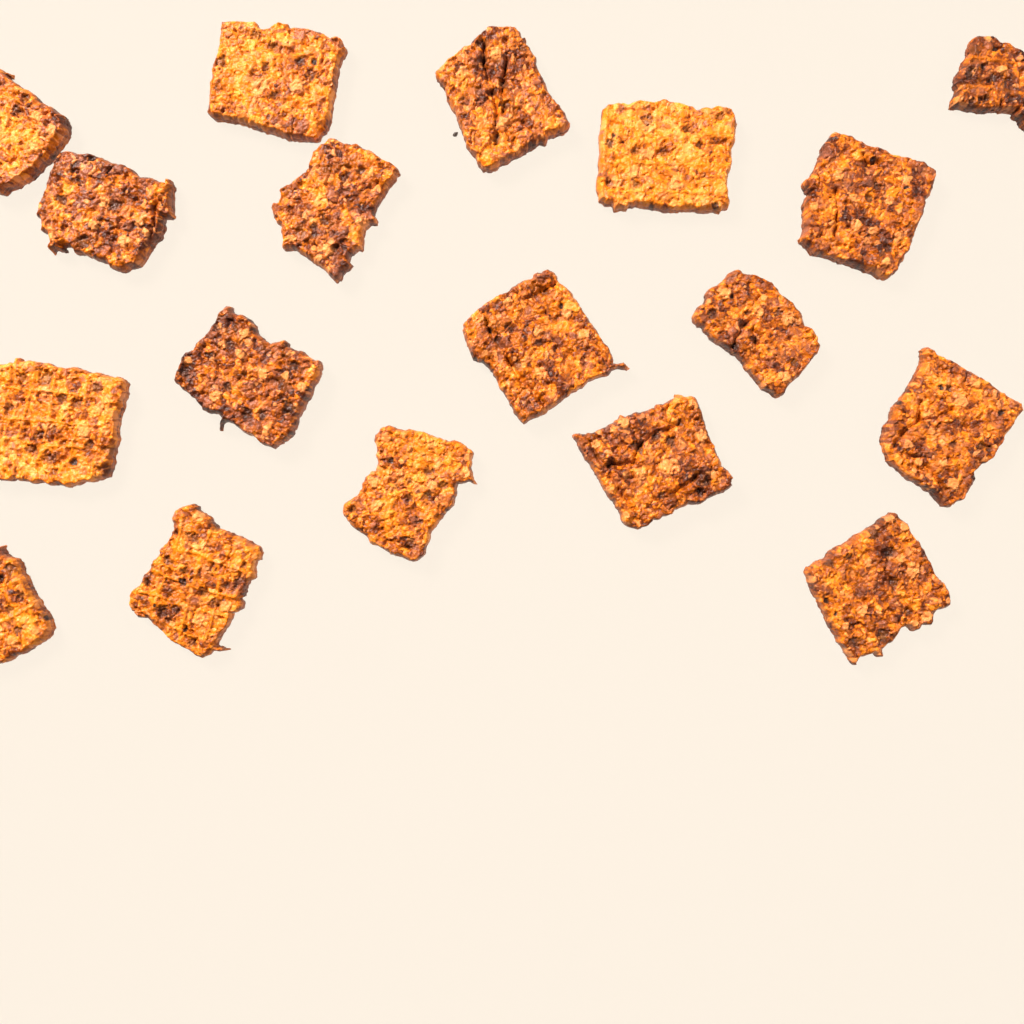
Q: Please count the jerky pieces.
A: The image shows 18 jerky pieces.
